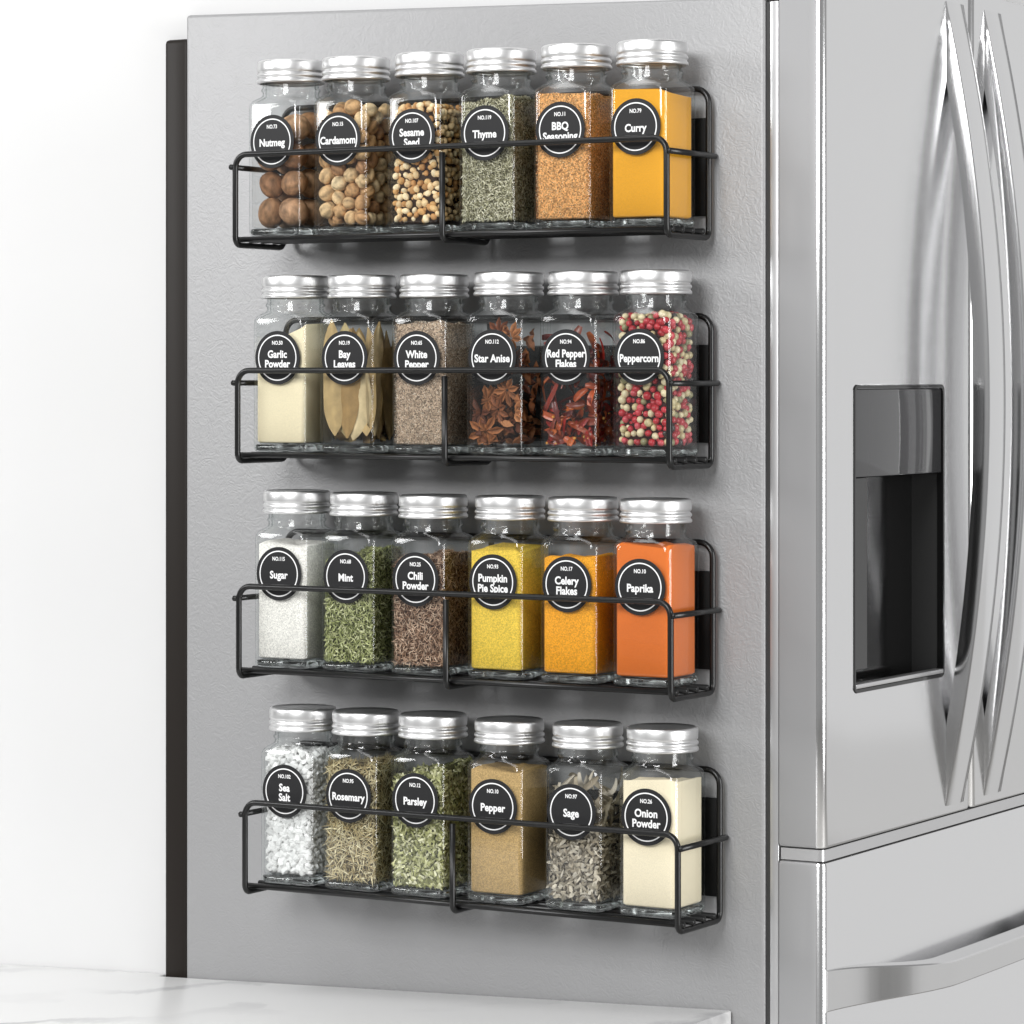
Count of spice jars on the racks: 24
